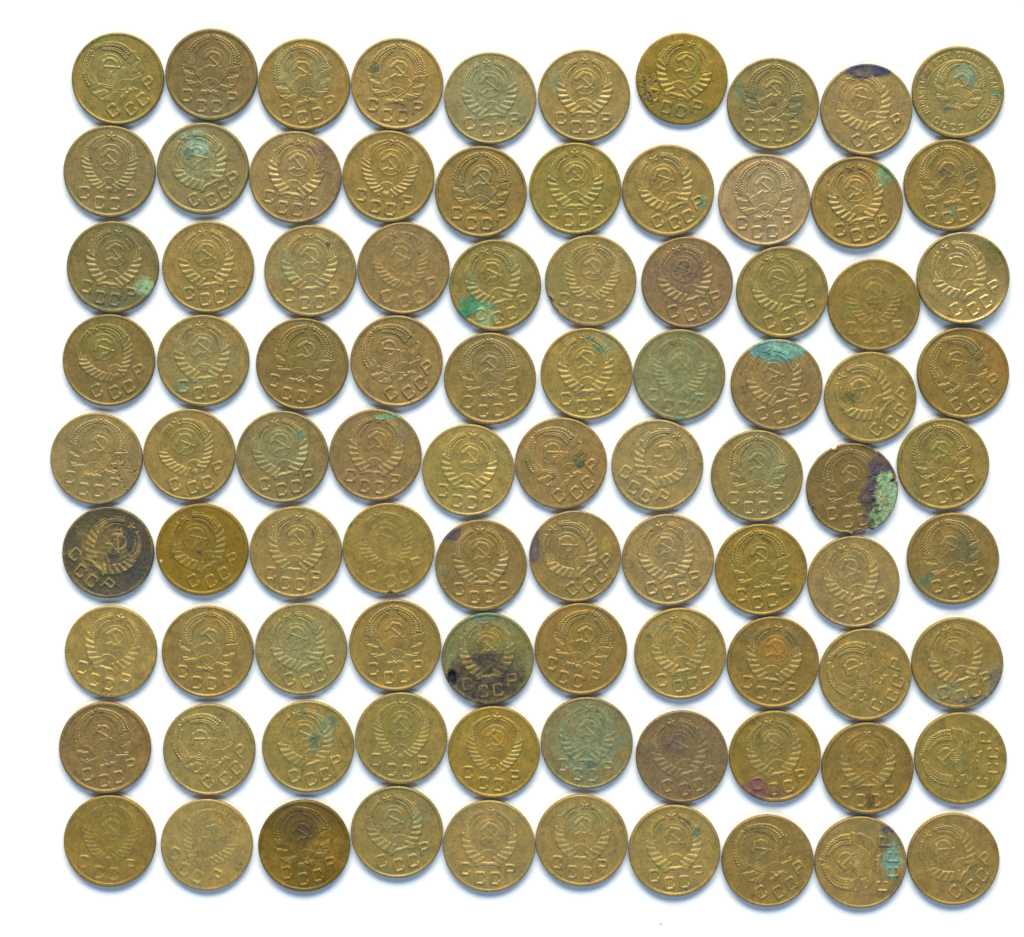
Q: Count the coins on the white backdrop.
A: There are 90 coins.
